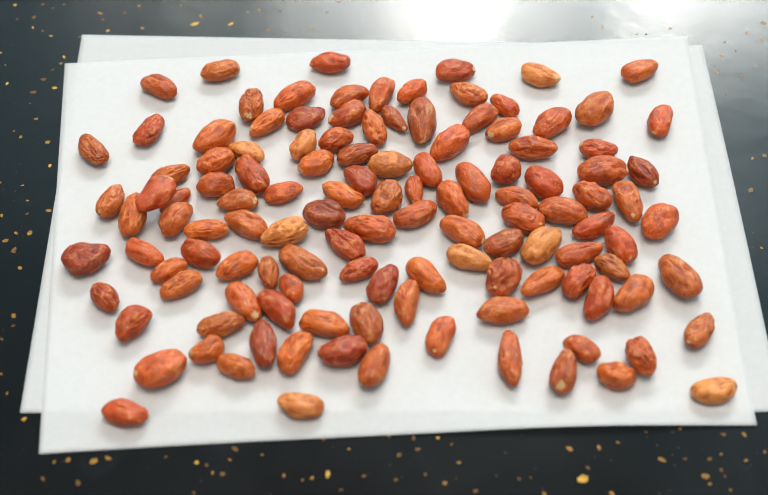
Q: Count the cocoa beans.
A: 123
